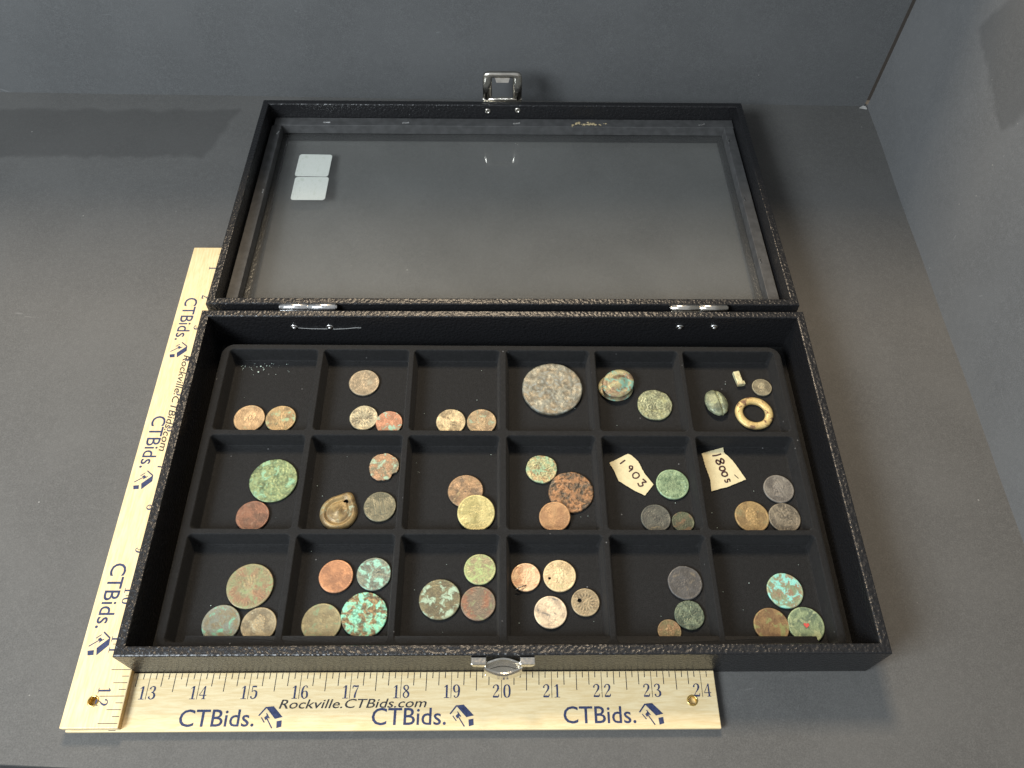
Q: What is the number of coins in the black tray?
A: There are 45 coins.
